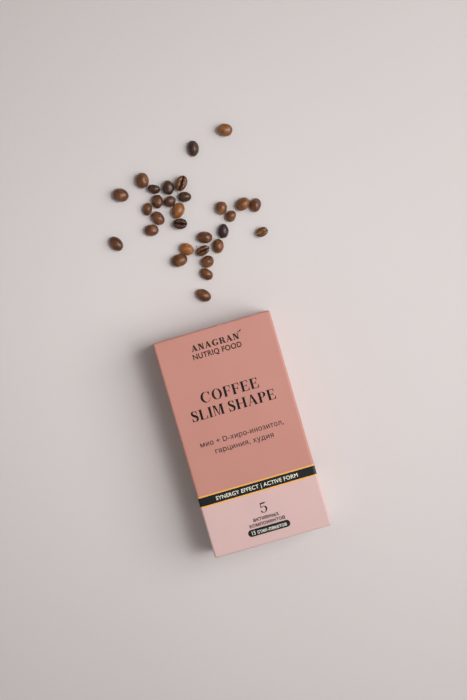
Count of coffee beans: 30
